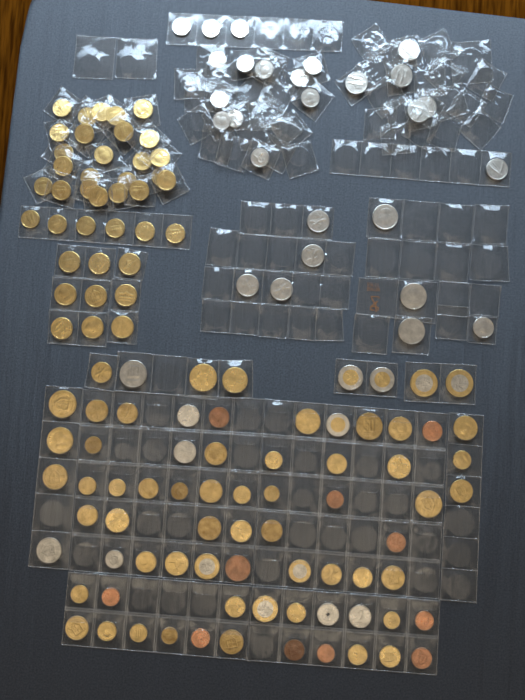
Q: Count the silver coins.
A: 34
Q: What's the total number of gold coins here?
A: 87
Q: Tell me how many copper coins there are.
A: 11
